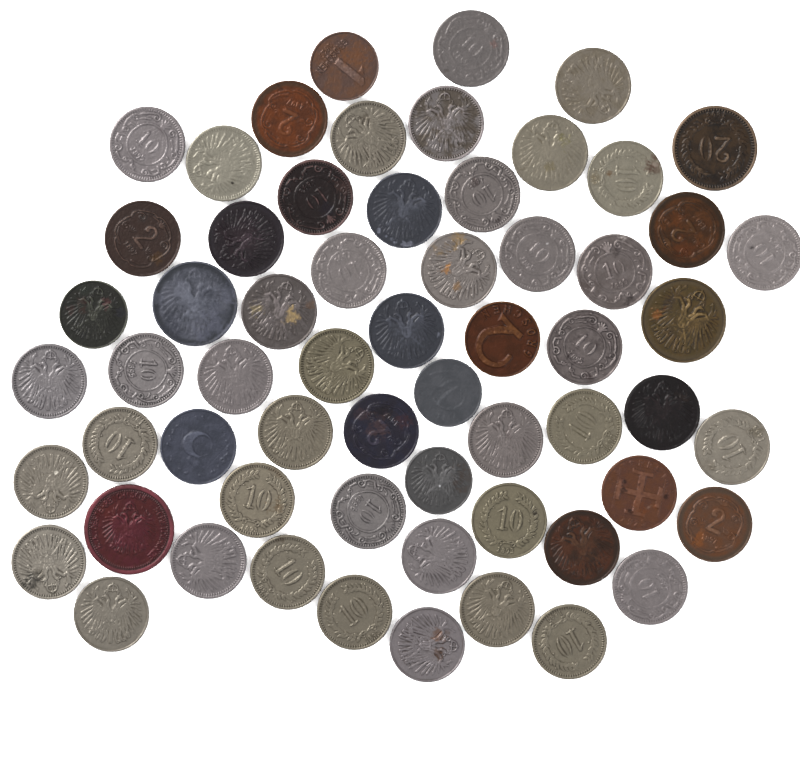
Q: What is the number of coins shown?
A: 61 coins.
